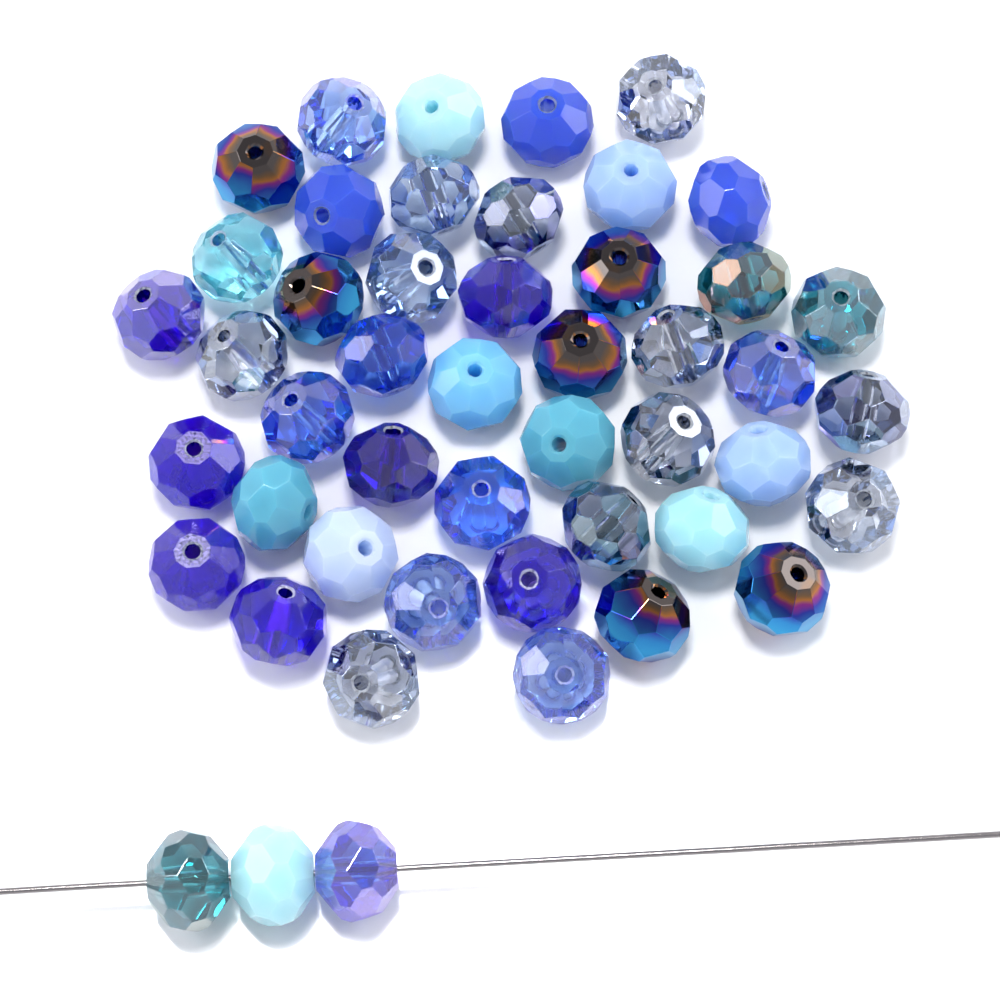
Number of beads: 48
